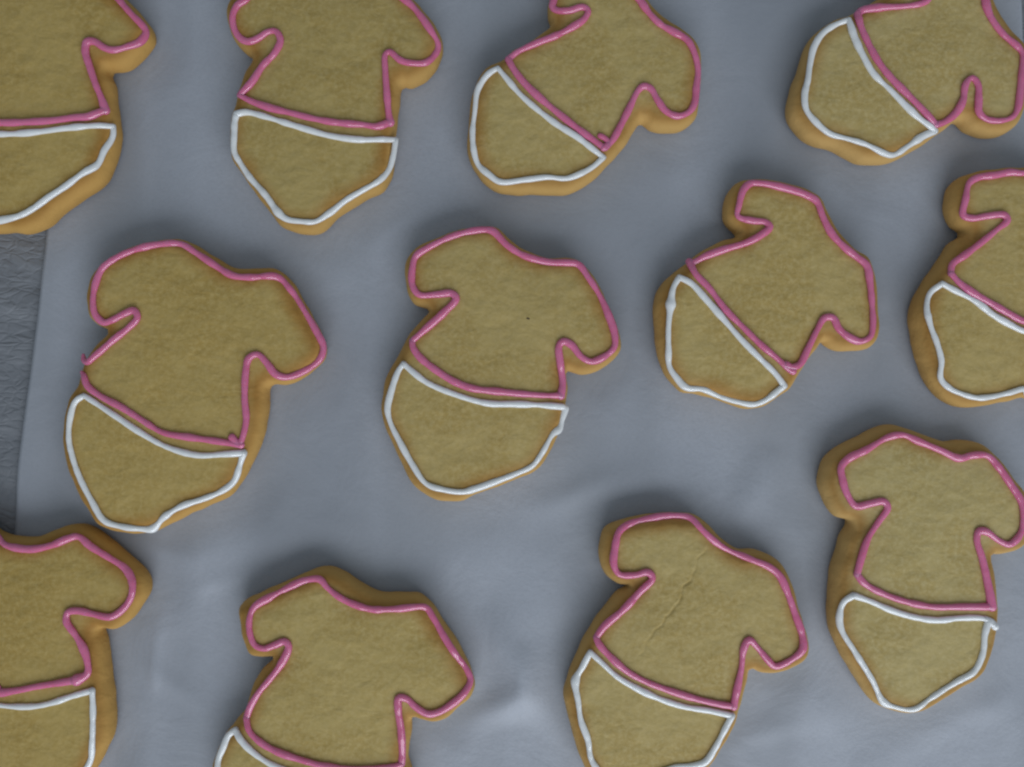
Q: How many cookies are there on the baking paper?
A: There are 12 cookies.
